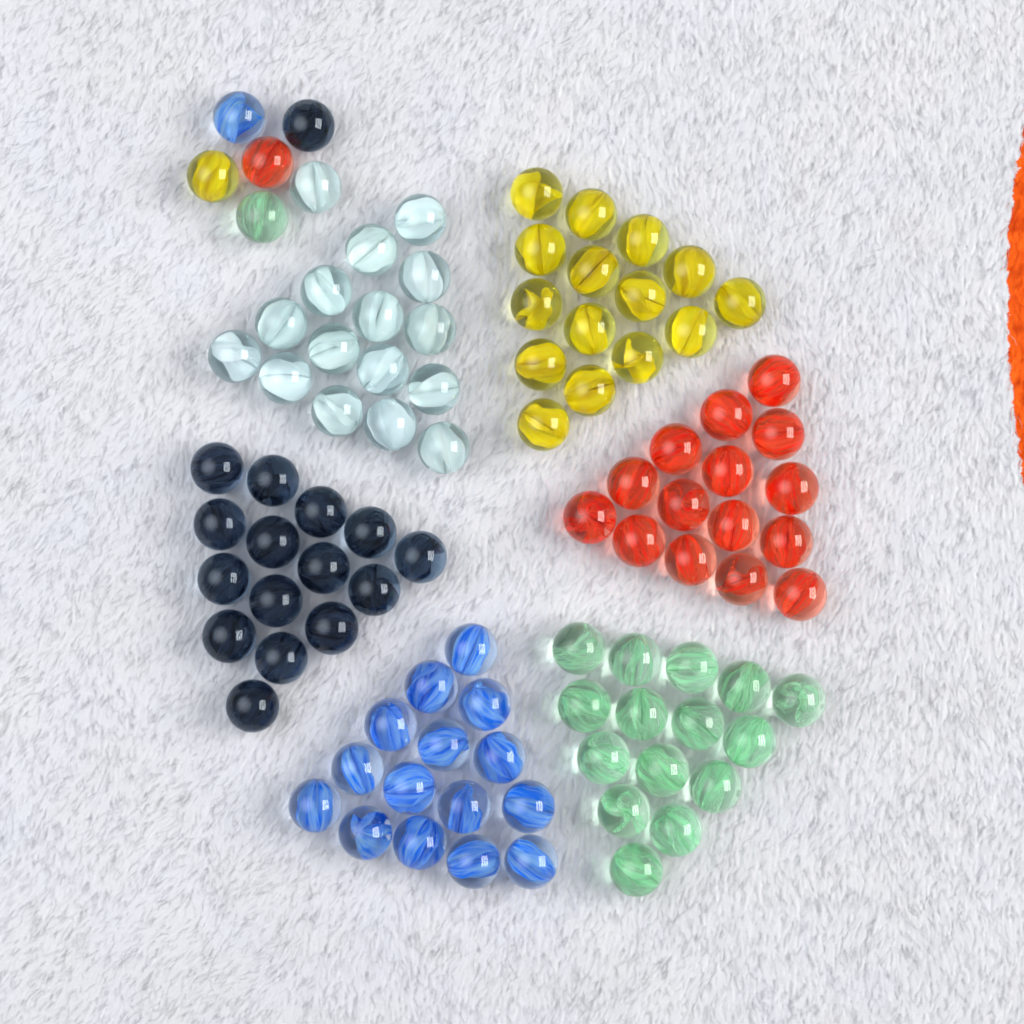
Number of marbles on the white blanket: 96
